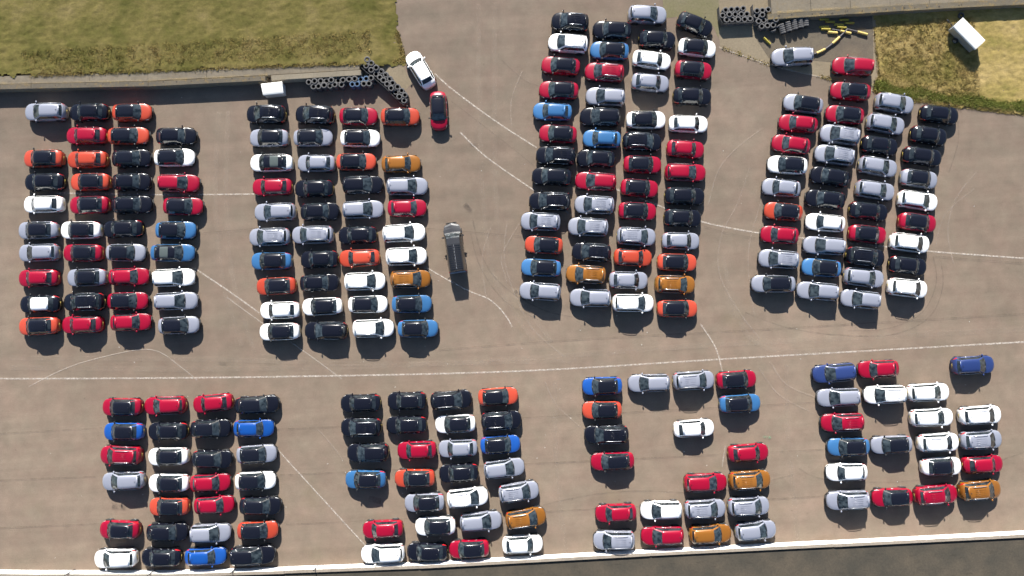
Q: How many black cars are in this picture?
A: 59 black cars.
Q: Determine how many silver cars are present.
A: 60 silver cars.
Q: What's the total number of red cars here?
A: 54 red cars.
